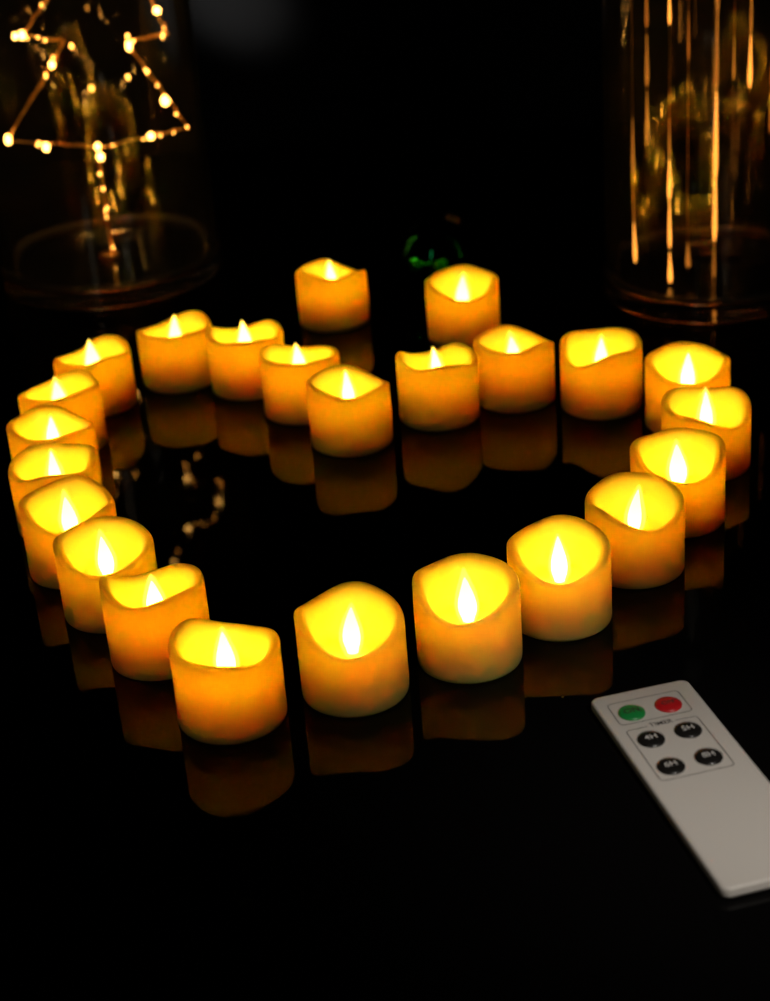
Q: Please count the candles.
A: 24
